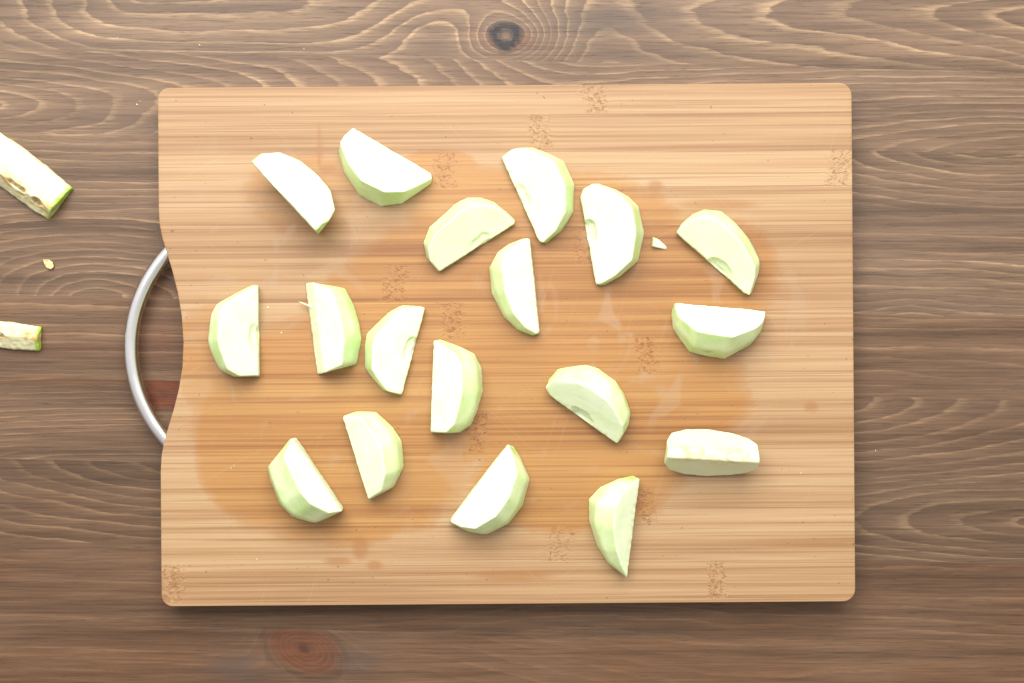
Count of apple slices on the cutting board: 18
